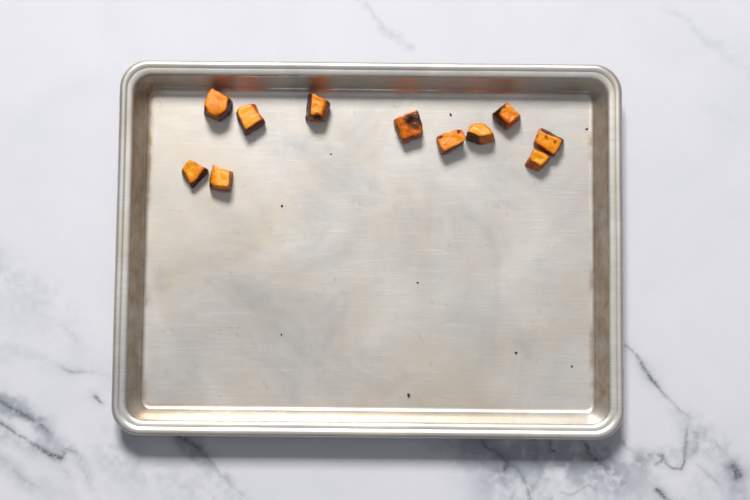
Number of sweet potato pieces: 11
